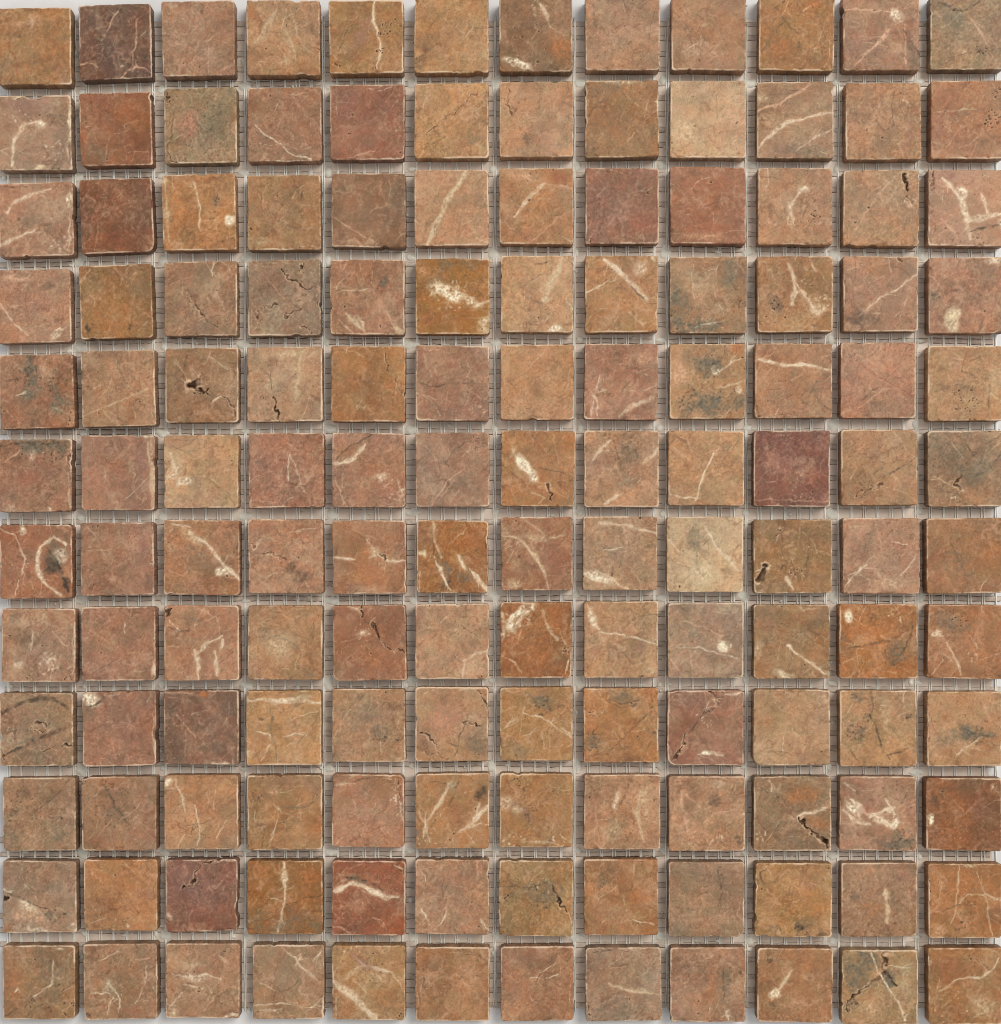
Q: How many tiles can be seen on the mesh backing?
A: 144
